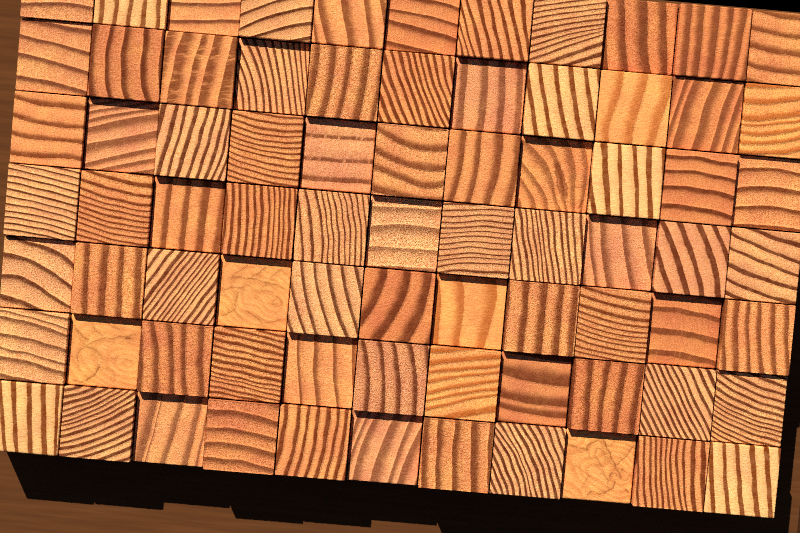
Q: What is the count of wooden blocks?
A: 77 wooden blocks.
